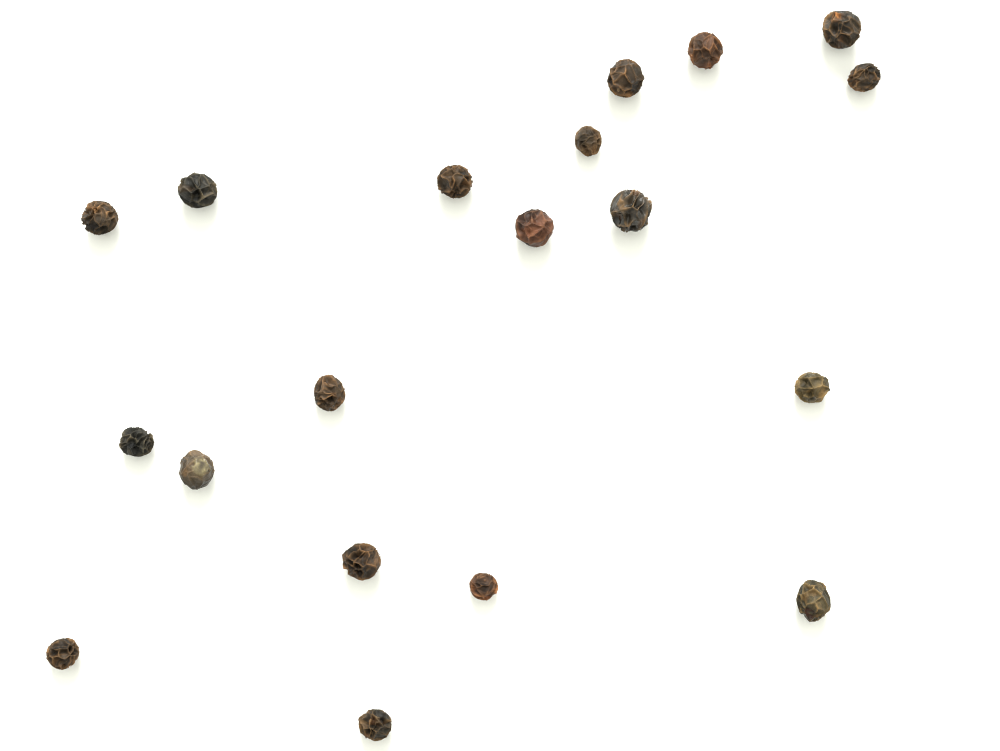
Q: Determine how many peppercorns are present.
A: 19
